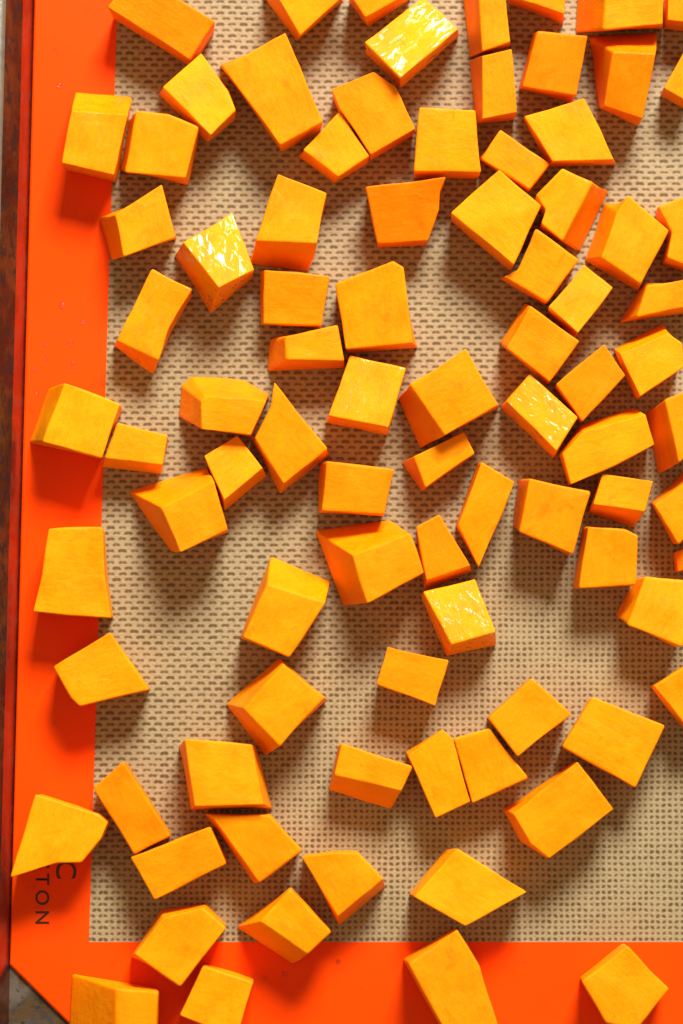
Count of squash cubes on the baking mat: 87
